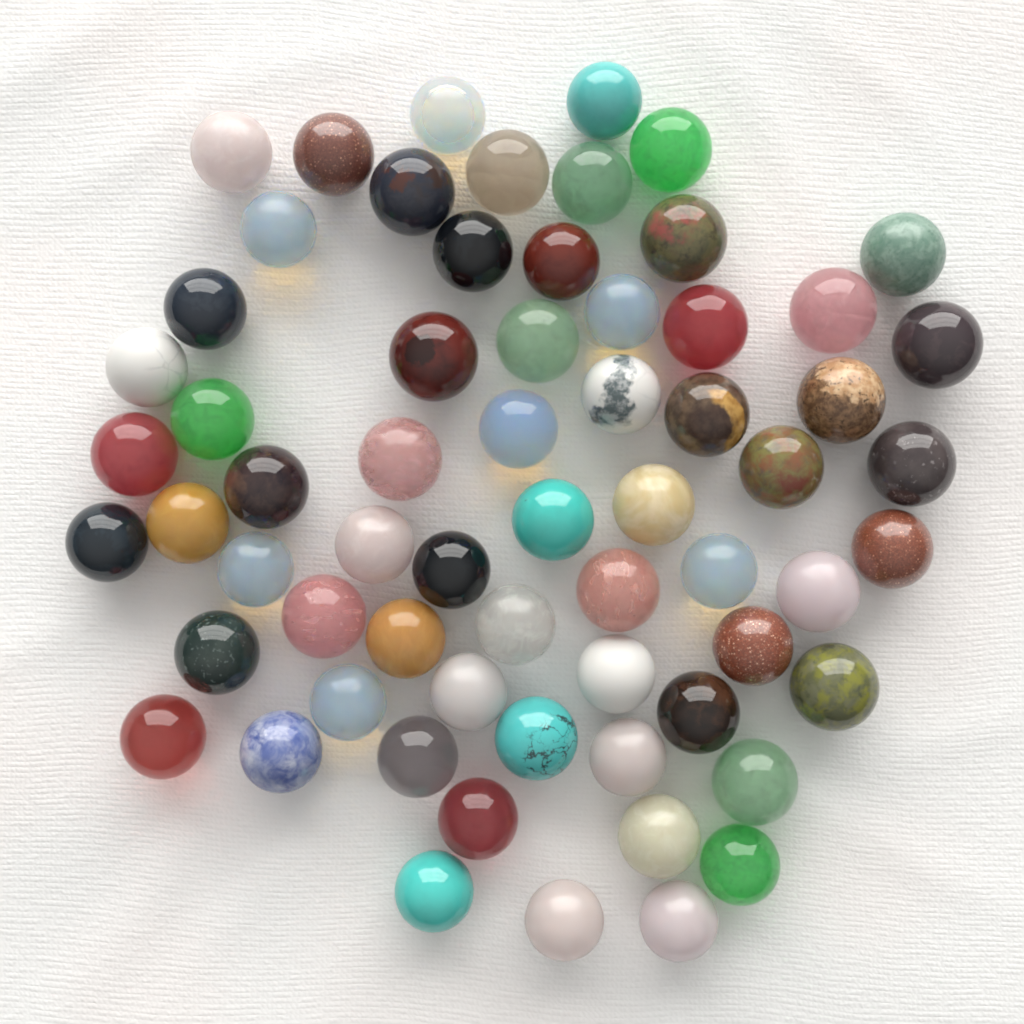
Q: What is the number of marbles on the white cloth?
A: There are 64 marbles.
